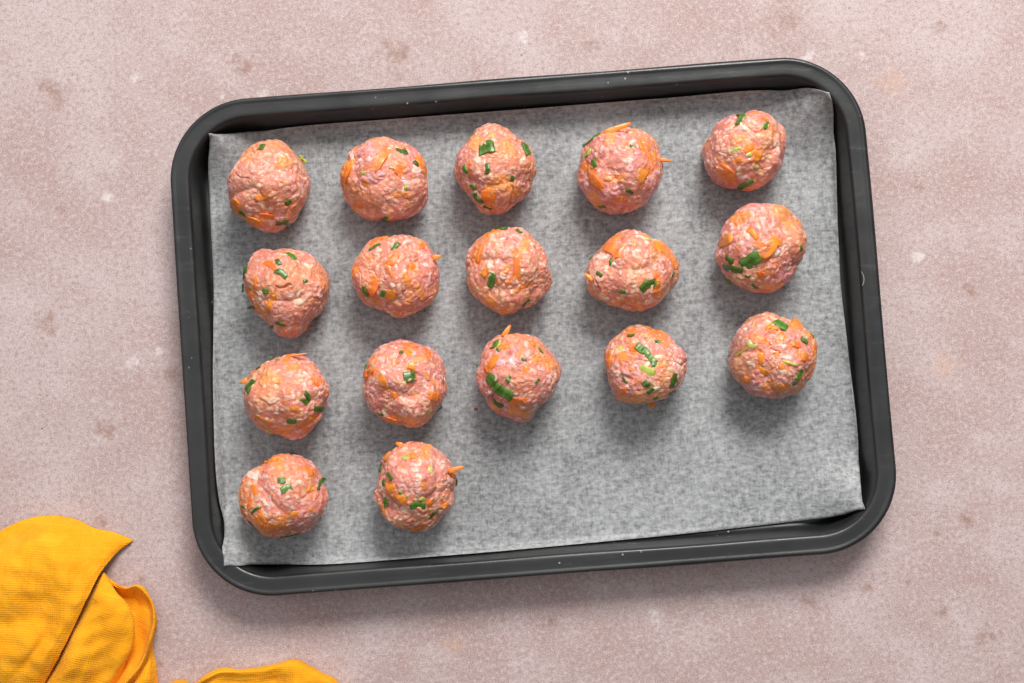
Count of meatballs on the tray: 17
